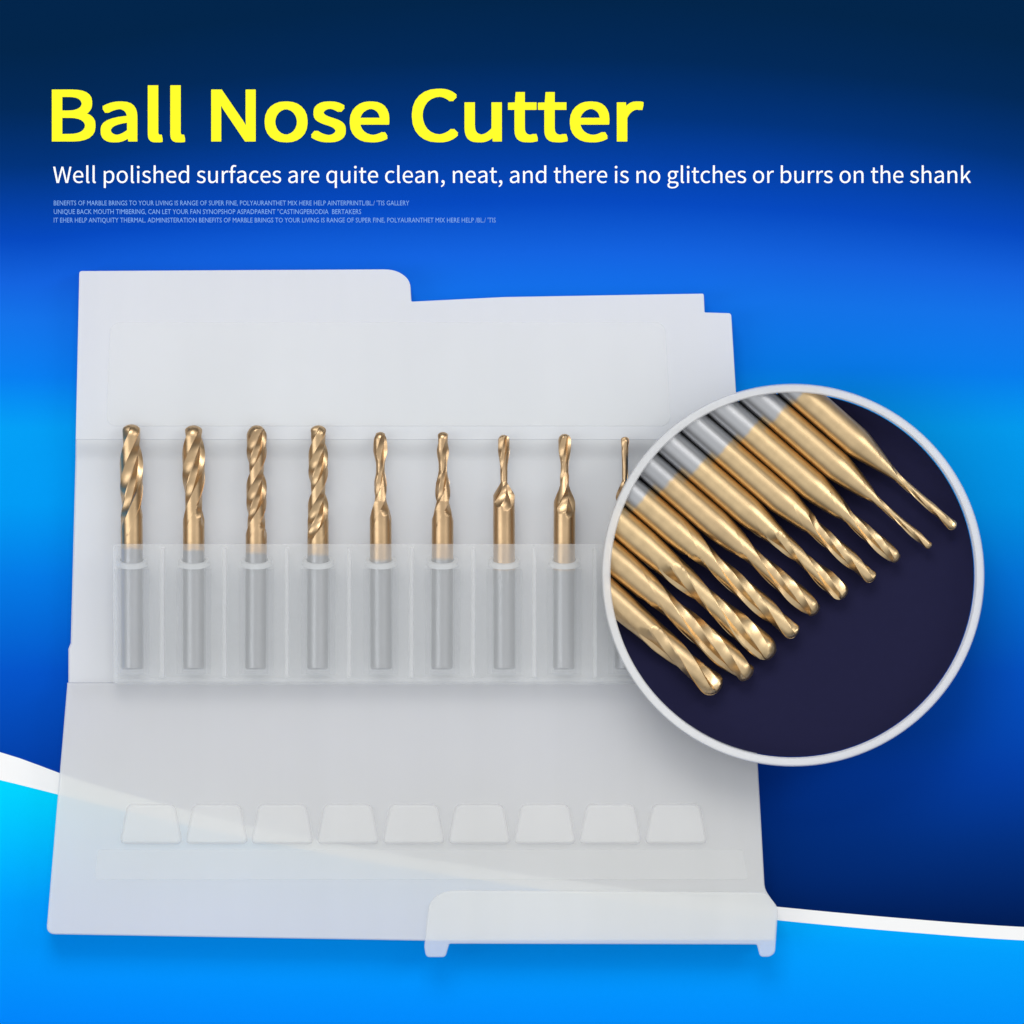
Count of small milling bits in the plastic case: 9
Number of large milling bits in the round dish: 10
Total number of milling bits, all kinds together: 19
